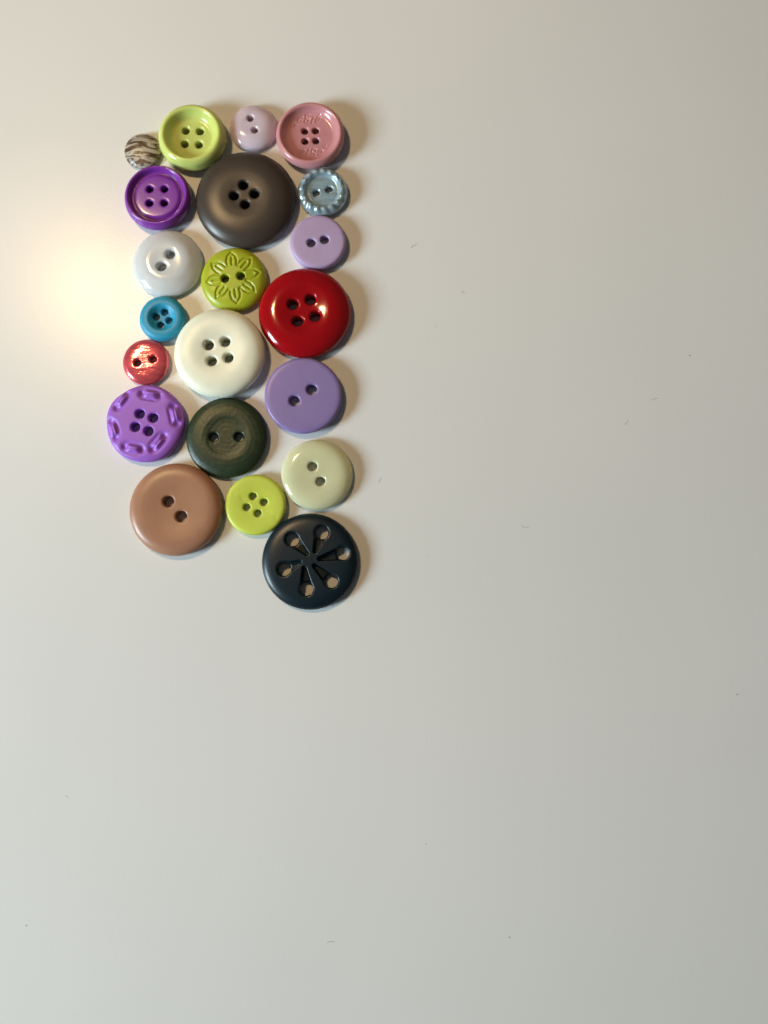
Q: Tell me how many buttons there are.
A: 21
